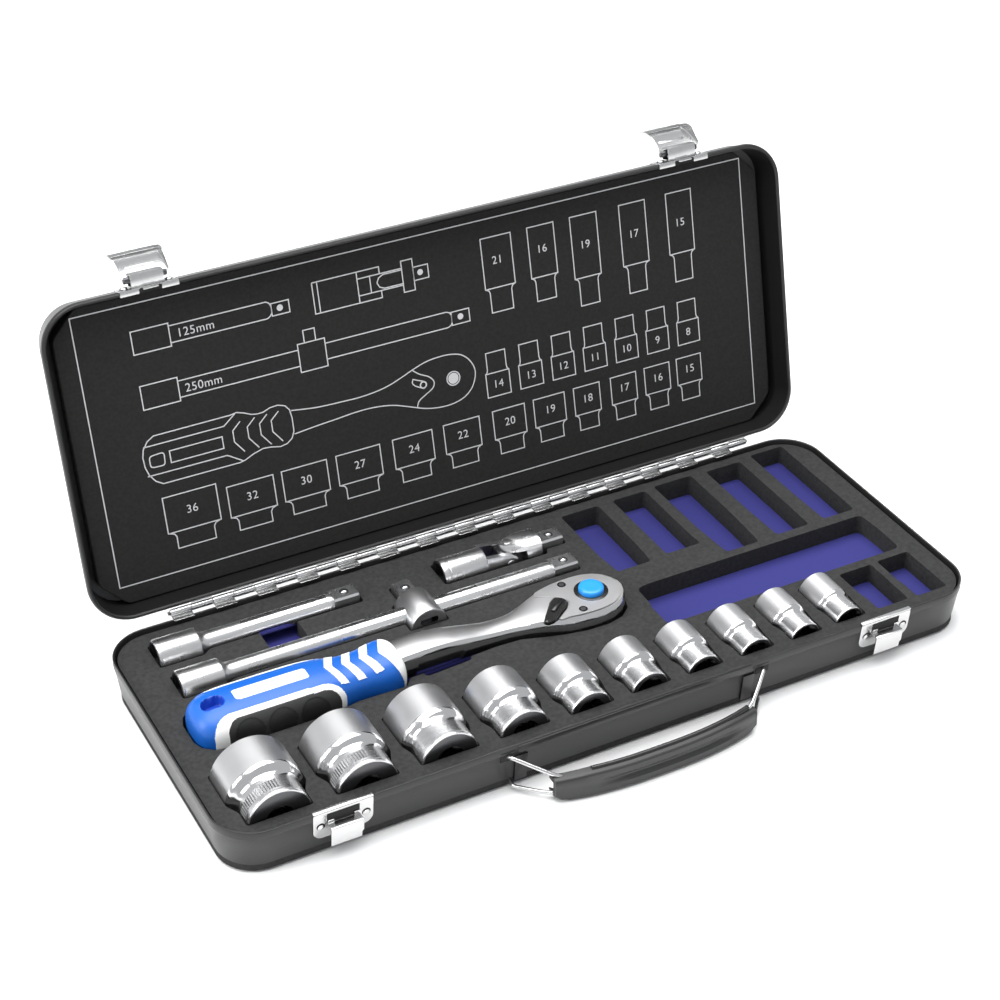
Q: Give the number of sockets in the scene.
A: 10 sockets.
